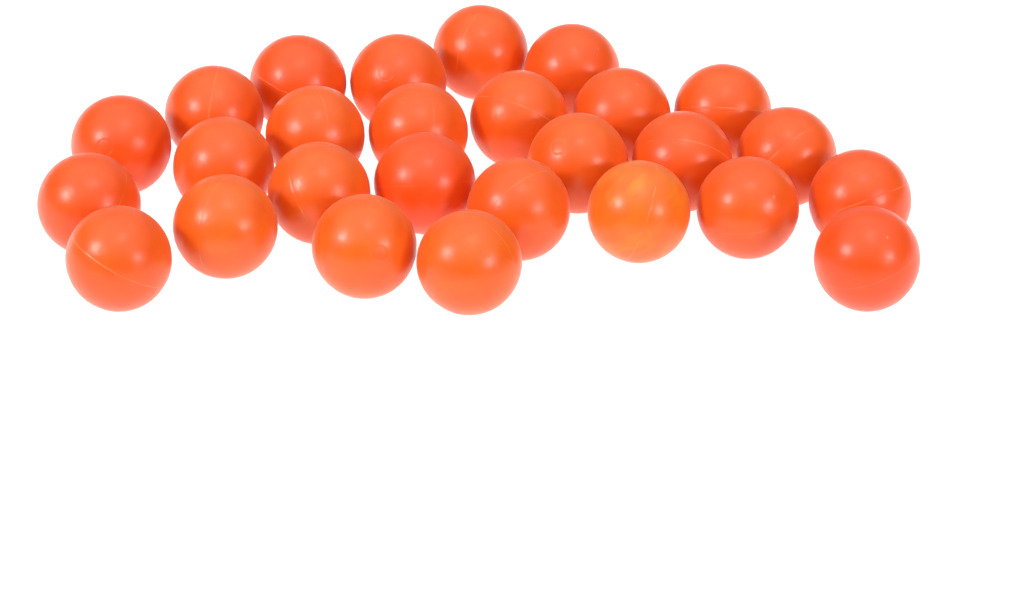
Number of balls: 27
